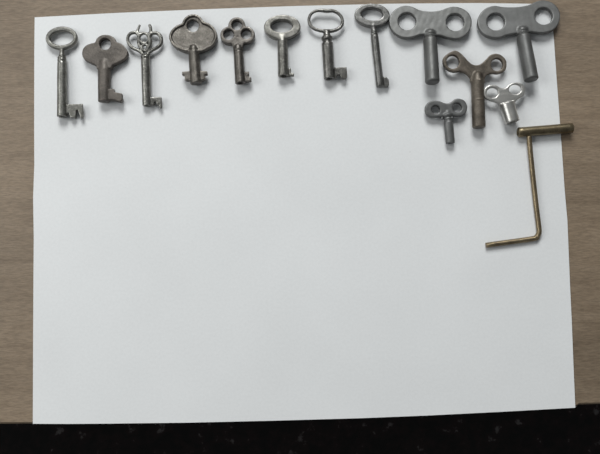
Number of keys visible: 13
